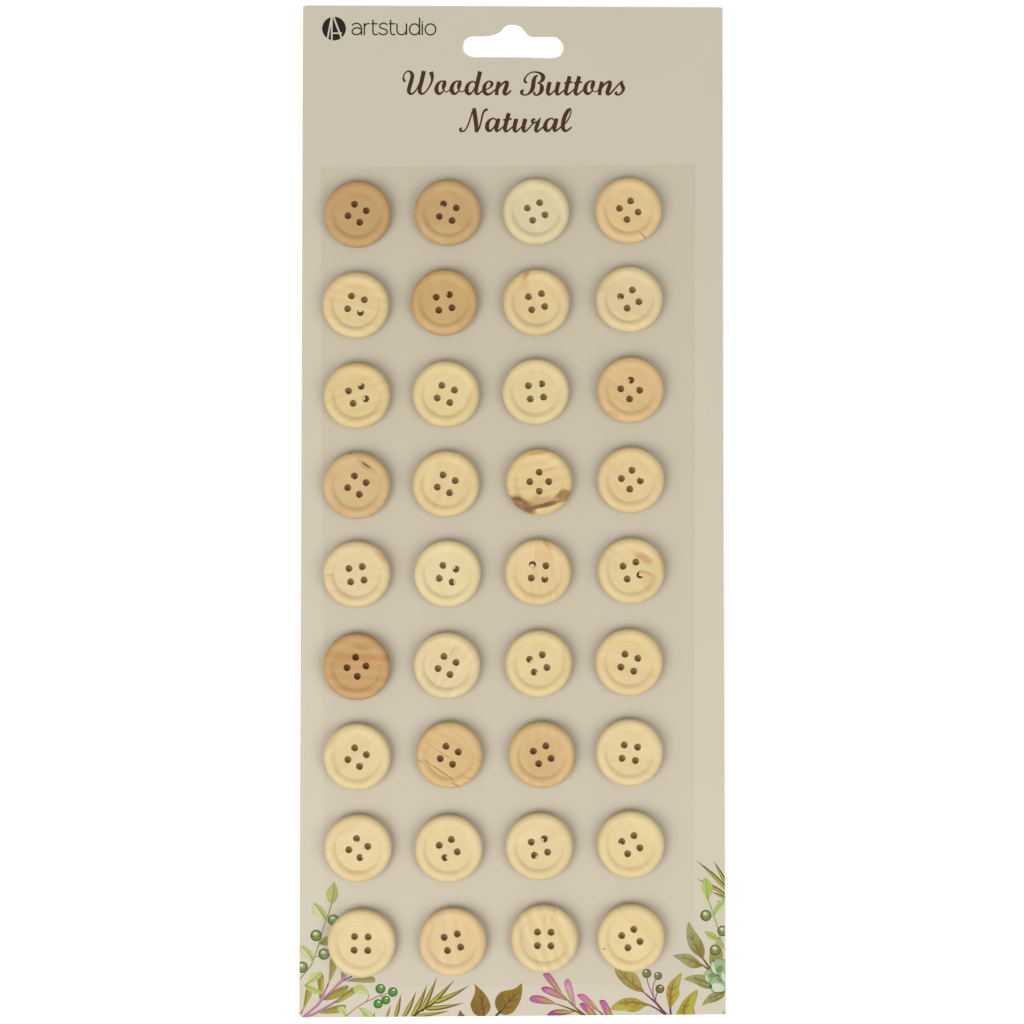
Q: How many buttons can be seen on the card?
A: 36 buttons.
